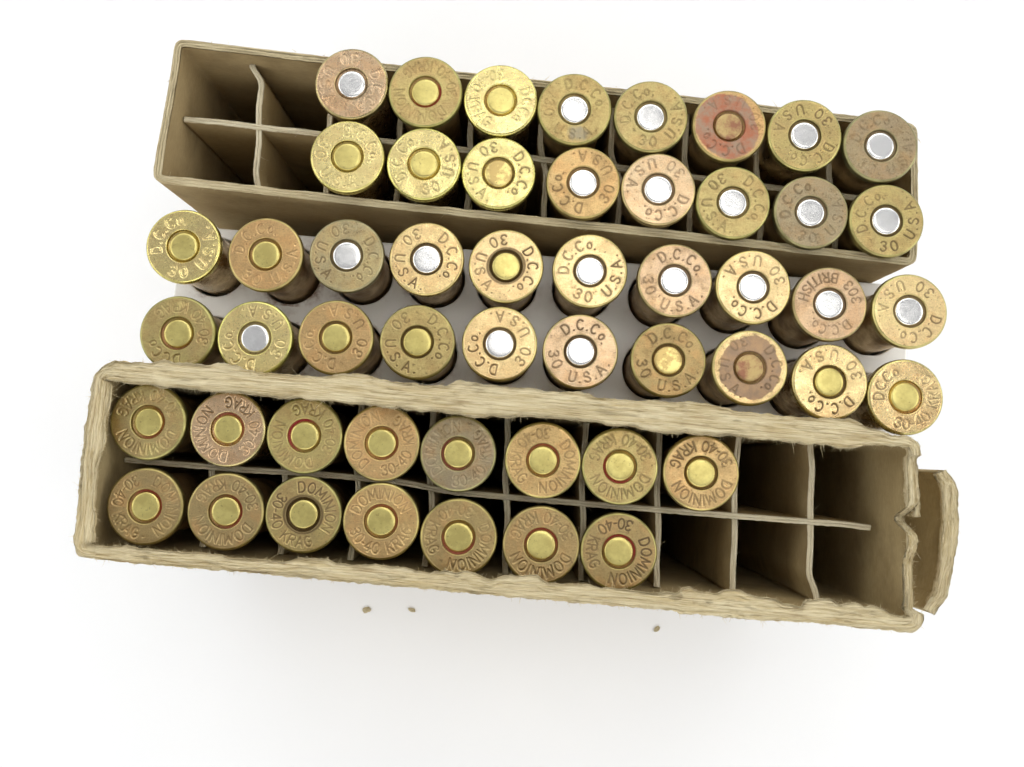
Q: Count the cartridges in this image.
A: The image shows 51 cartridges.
